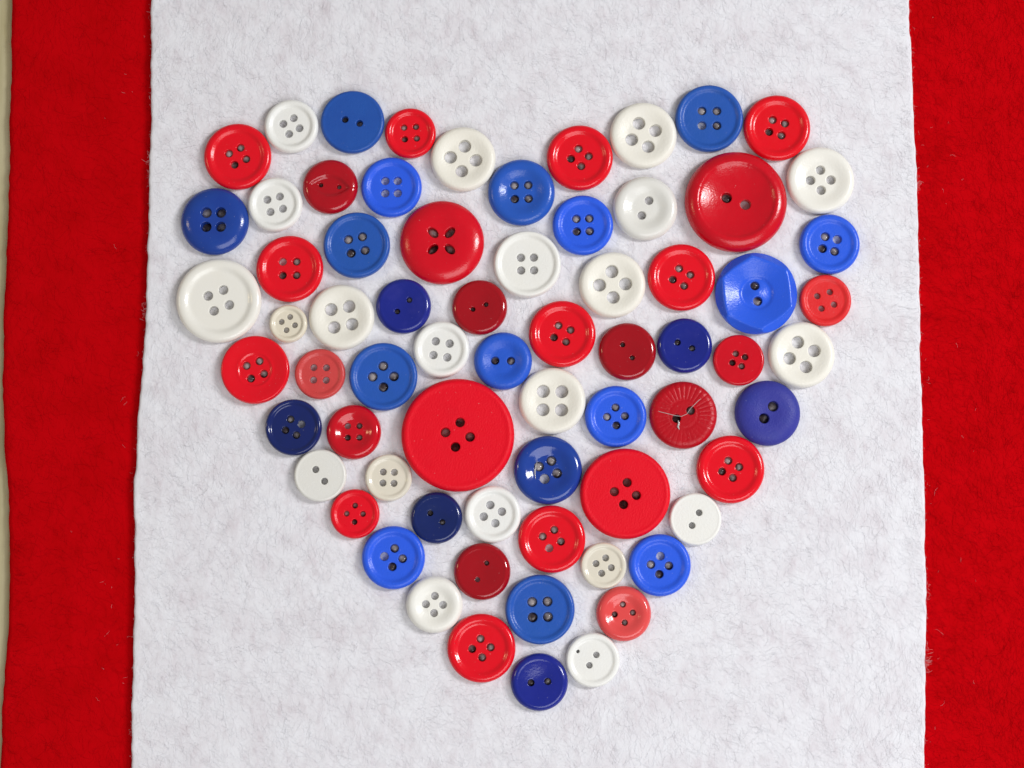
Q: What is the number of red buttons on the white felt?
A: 26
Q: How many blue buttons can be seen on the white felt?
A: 22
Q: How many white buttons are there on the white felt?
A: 21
